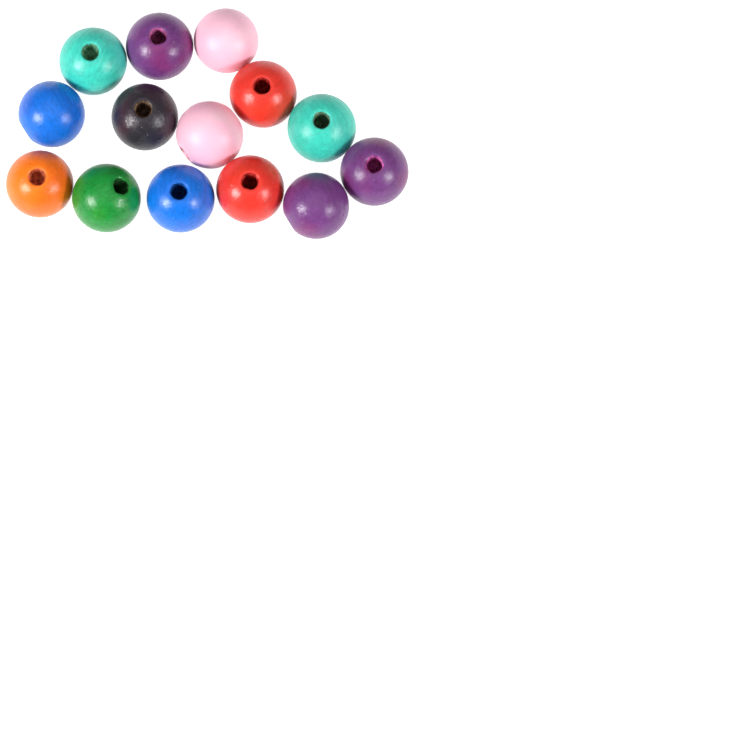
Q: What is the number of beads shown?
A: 14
